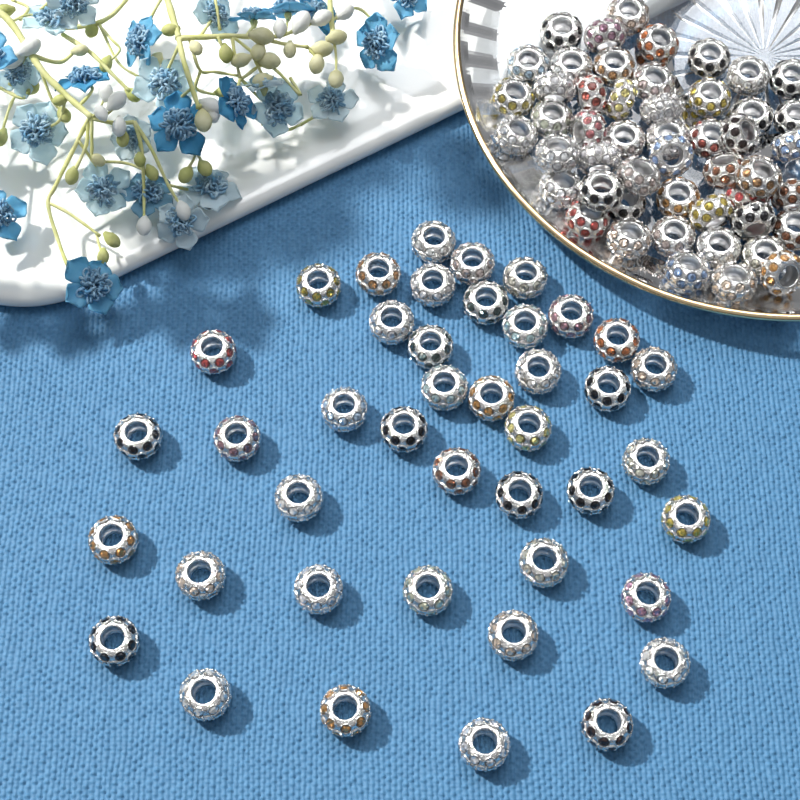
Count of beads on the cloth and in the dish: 92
